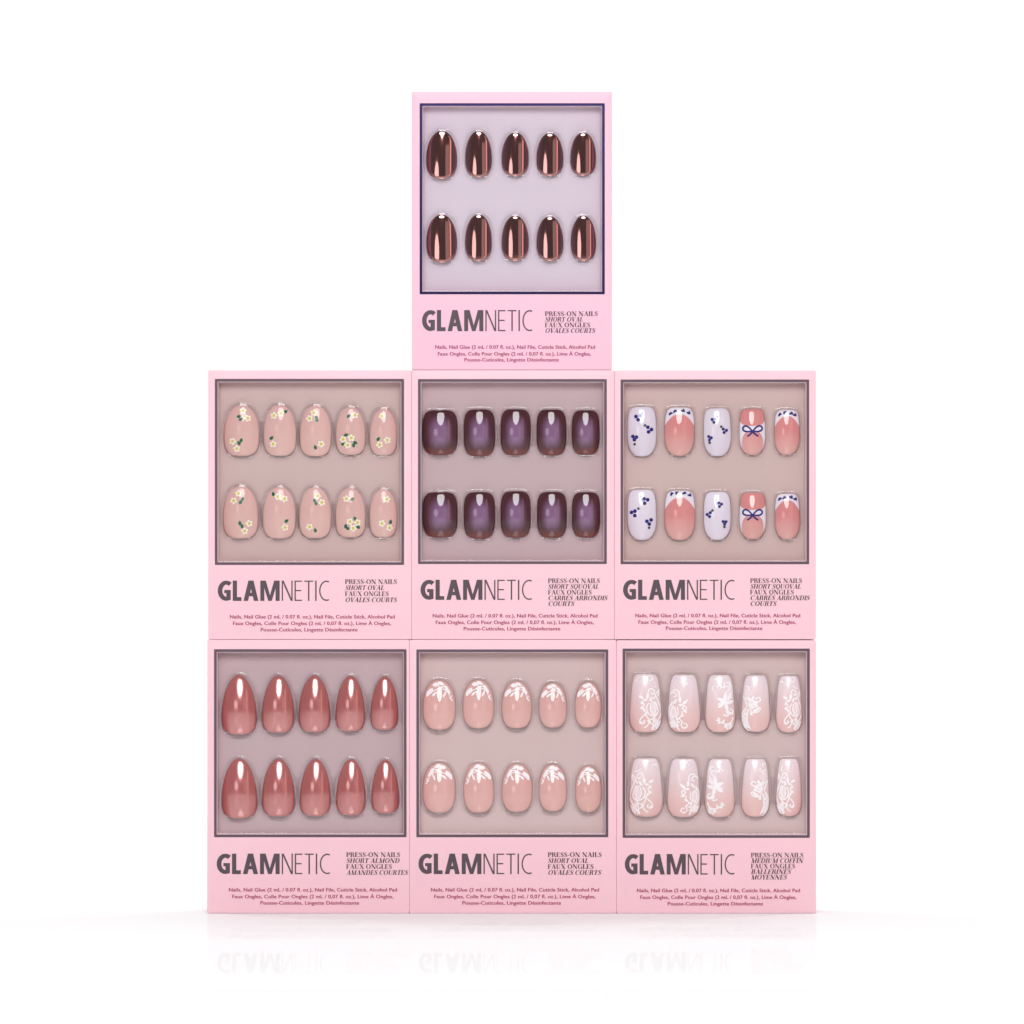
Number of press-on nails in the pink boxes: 70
